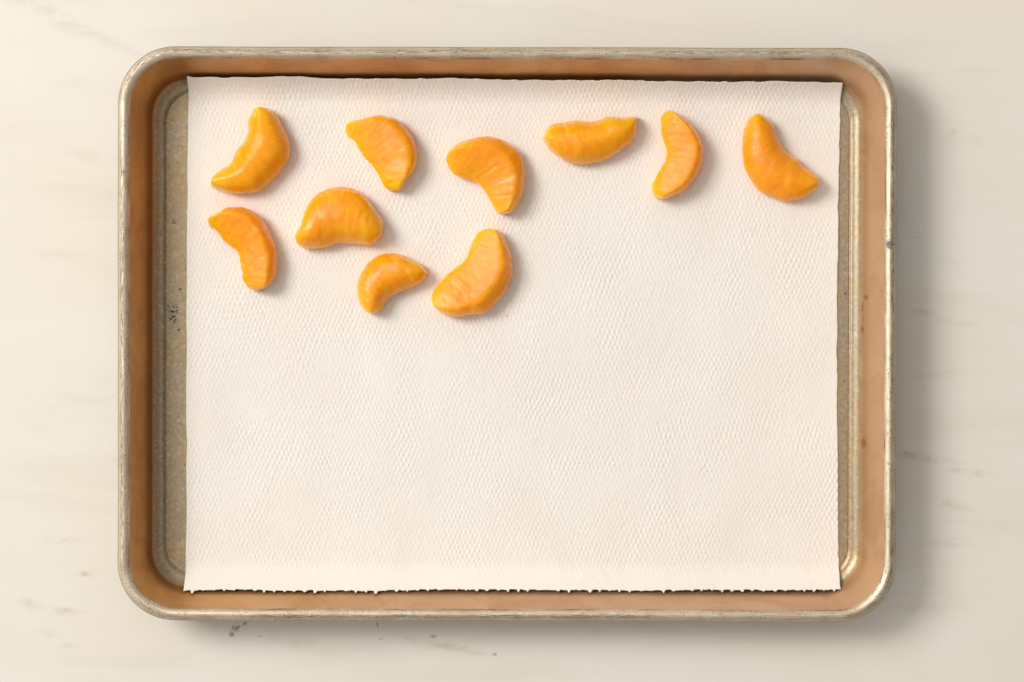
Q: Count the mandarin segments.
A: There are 10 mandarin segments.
